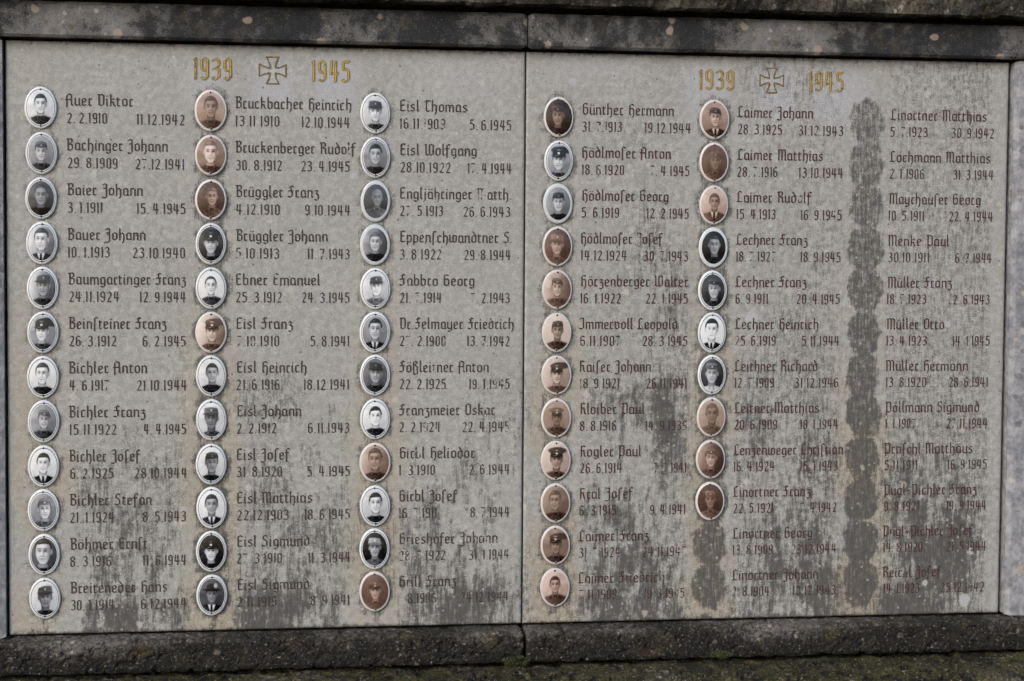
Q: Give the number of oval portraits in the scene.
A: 58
